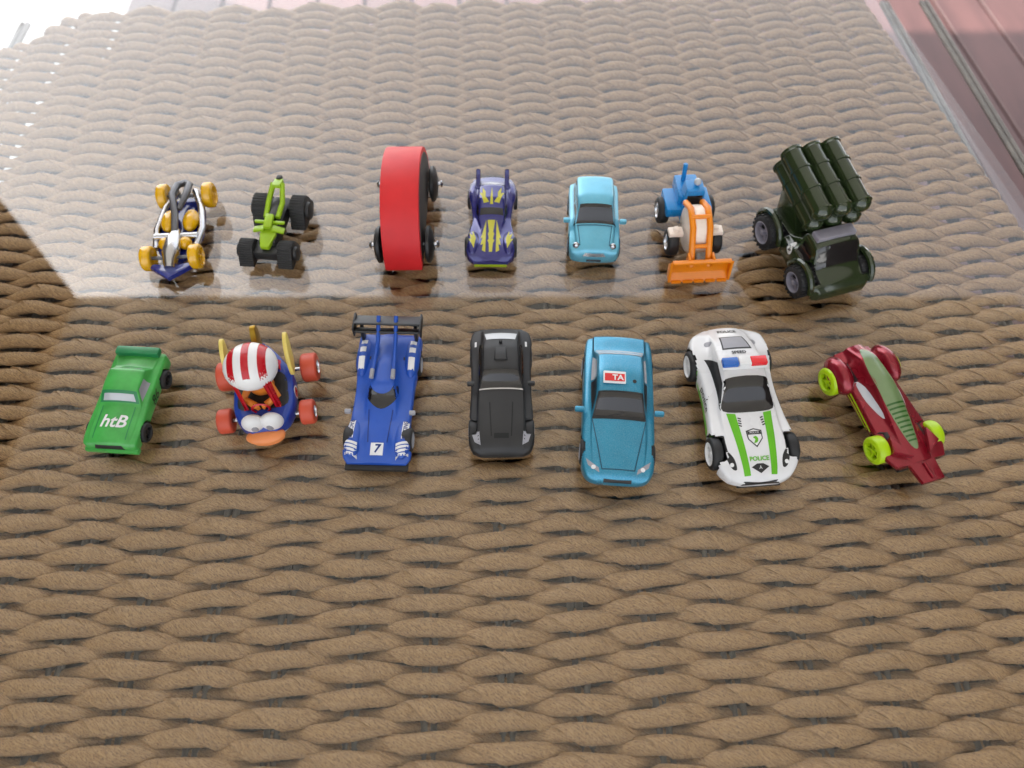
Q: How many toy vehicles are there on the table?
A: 14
